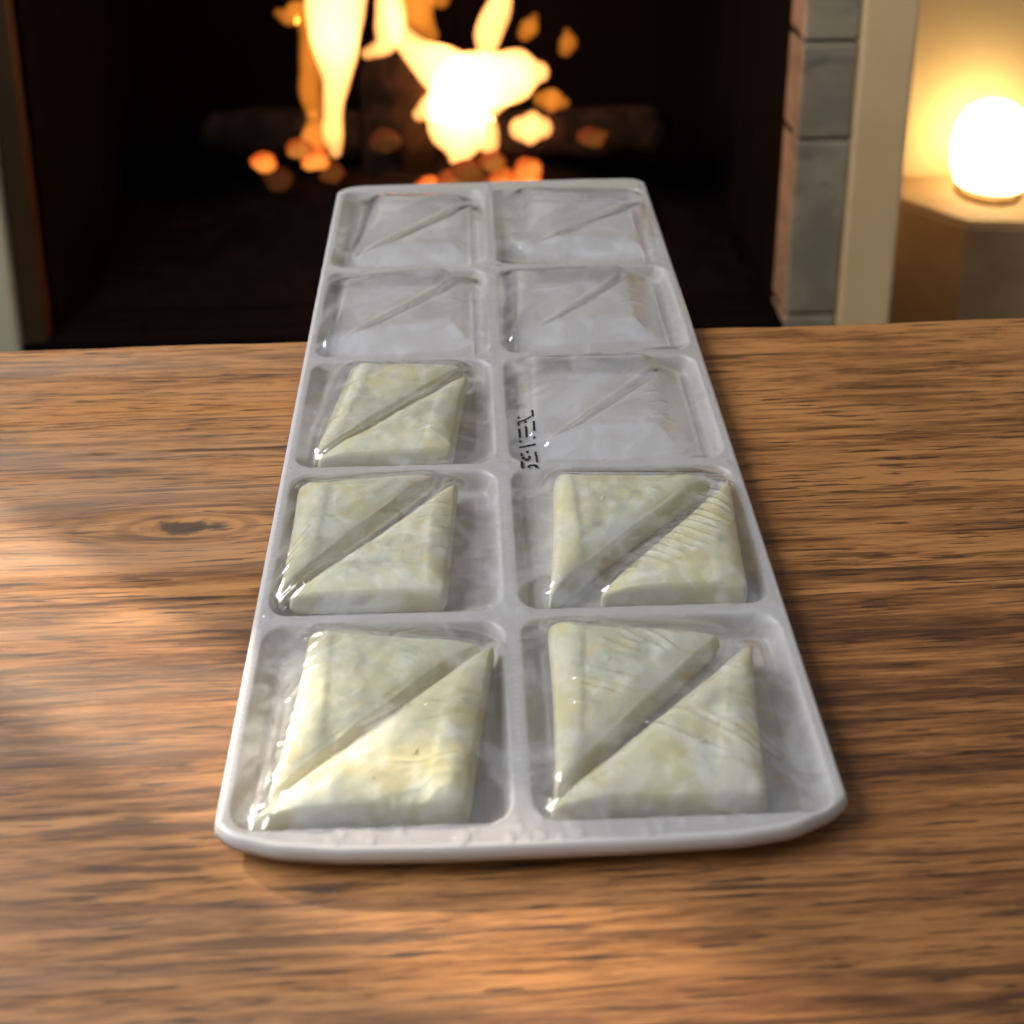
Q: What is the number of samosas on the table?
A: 10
